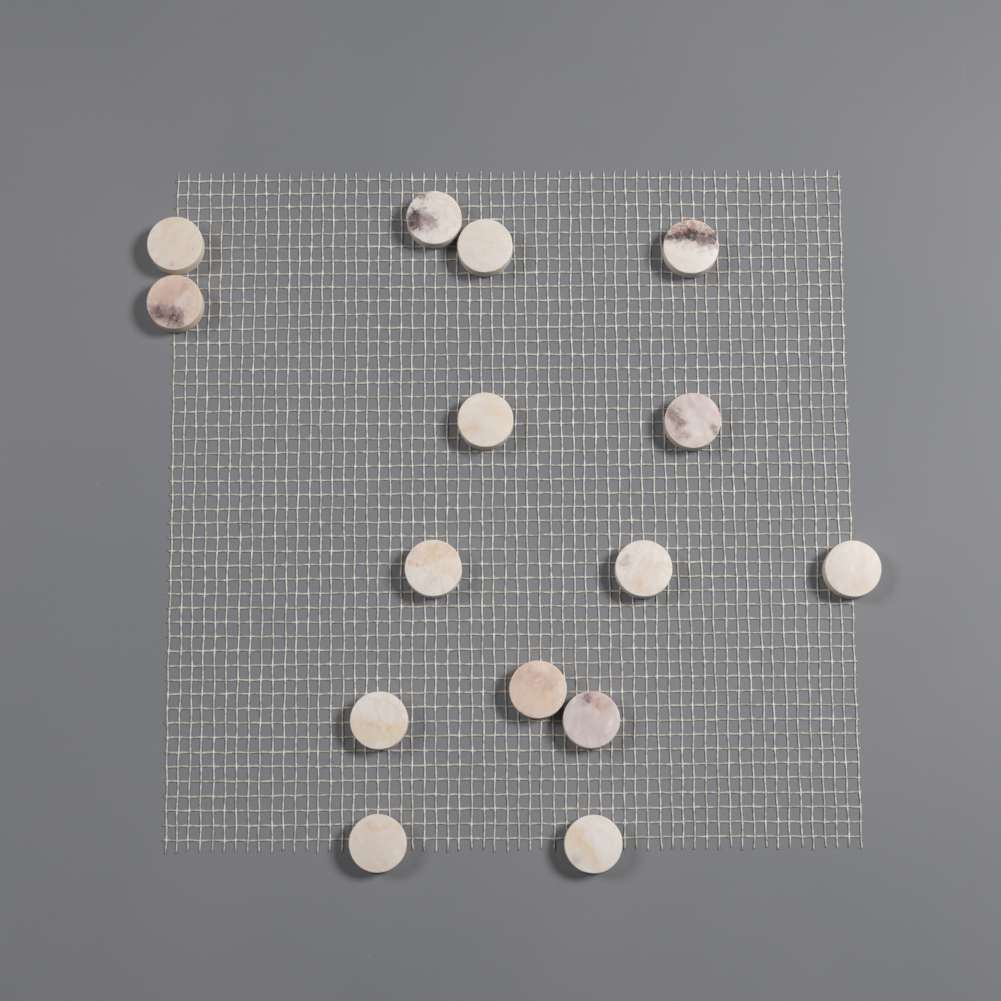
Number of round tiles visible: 15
